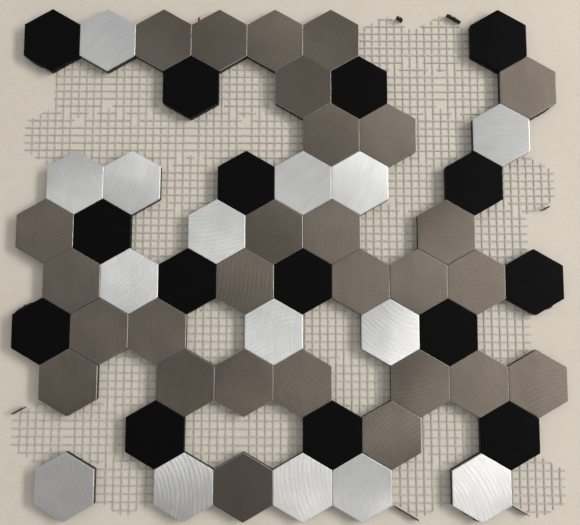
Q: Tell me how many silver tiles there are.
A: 15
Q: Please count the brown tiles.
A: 28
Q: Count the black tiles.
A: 15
